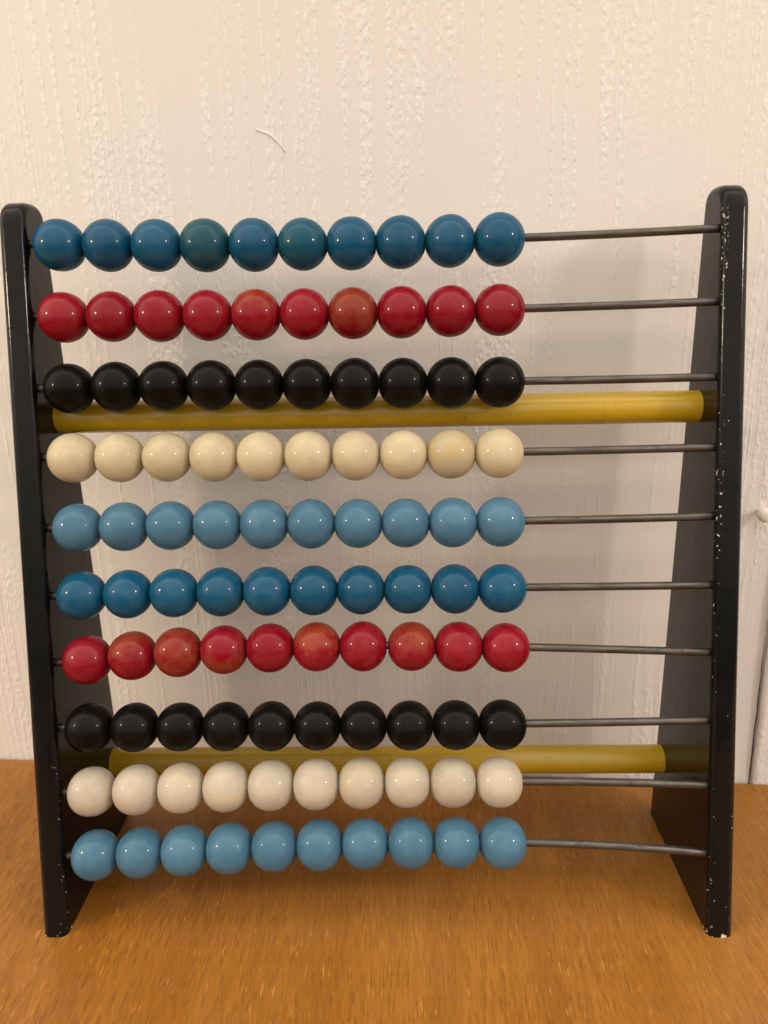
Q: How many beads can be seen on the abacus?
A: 100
